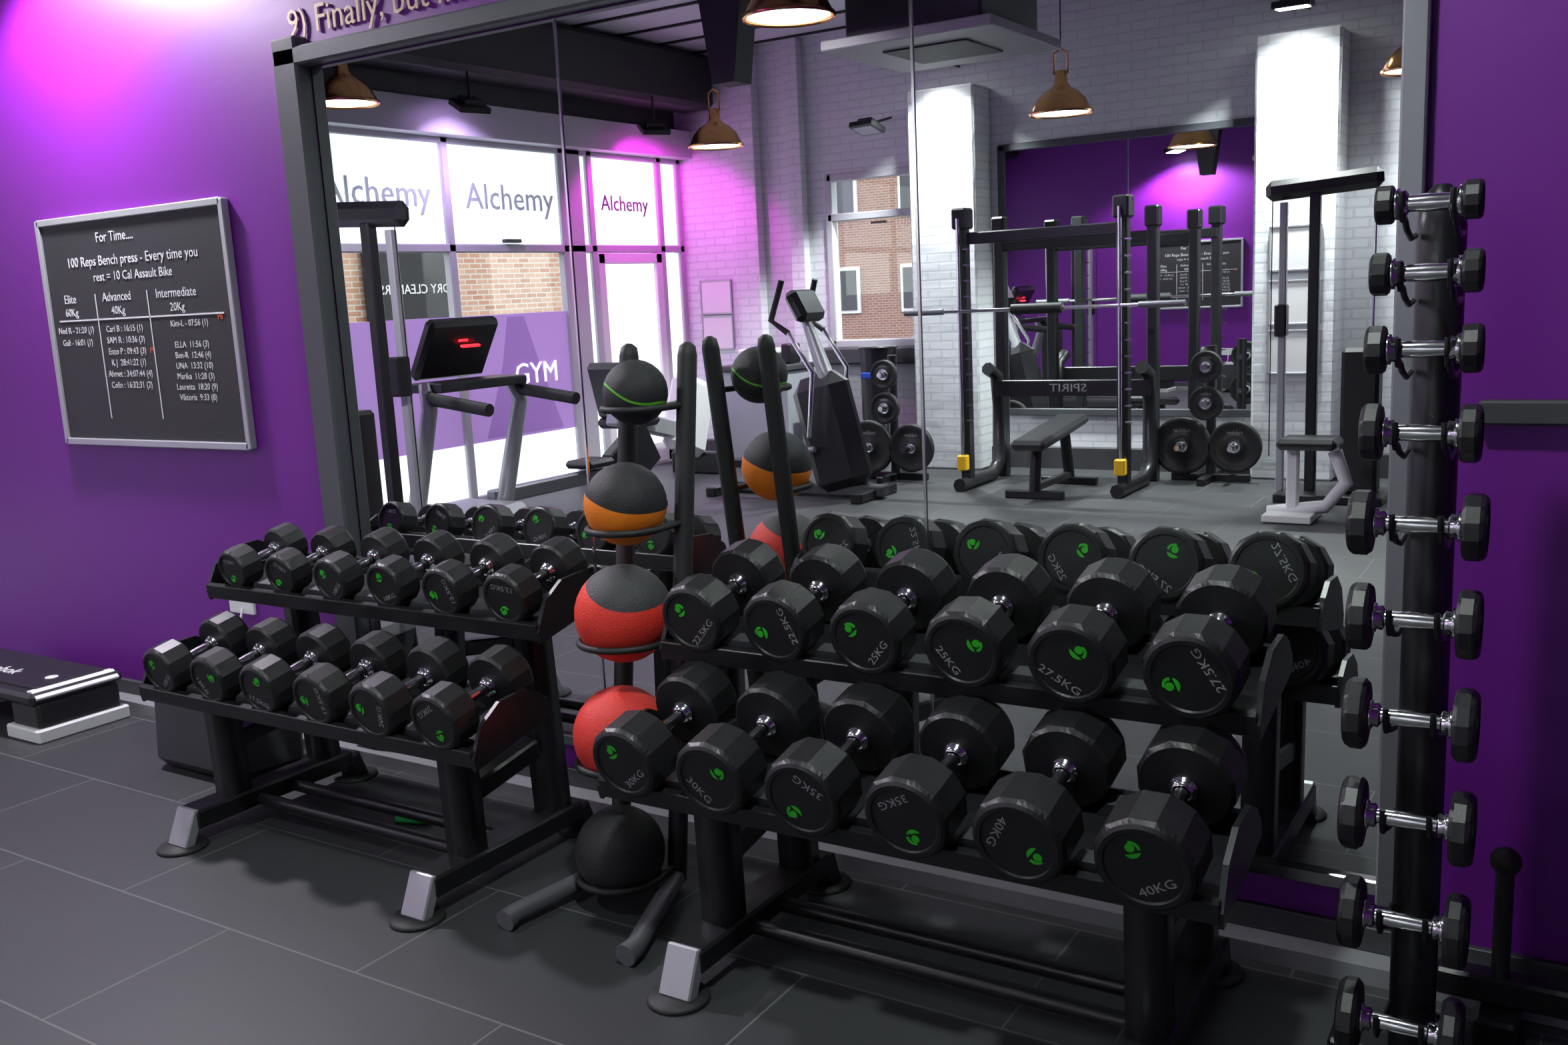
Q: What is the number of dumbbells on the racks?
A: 34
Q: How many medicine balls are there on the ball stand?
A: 5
